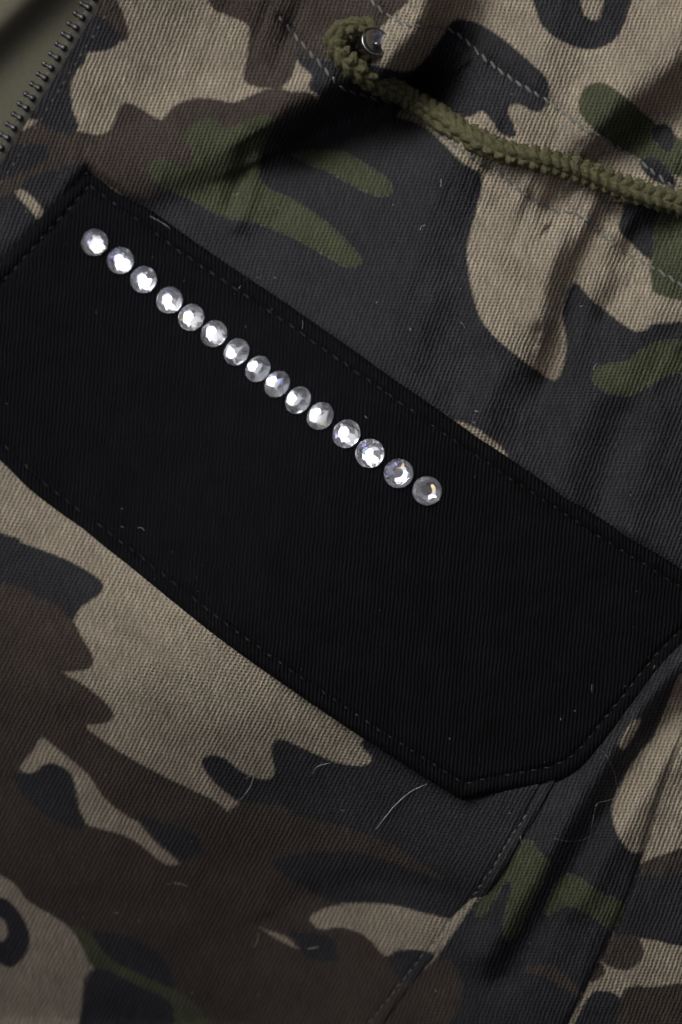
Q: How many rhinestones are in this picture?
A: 15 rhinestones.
